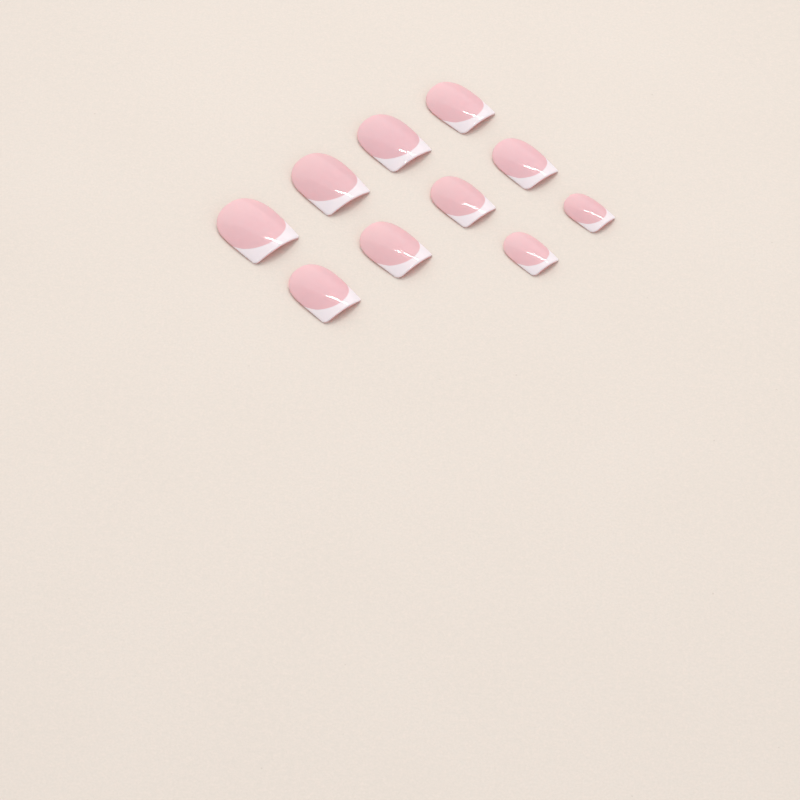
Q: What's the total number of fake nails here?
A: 10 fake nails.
